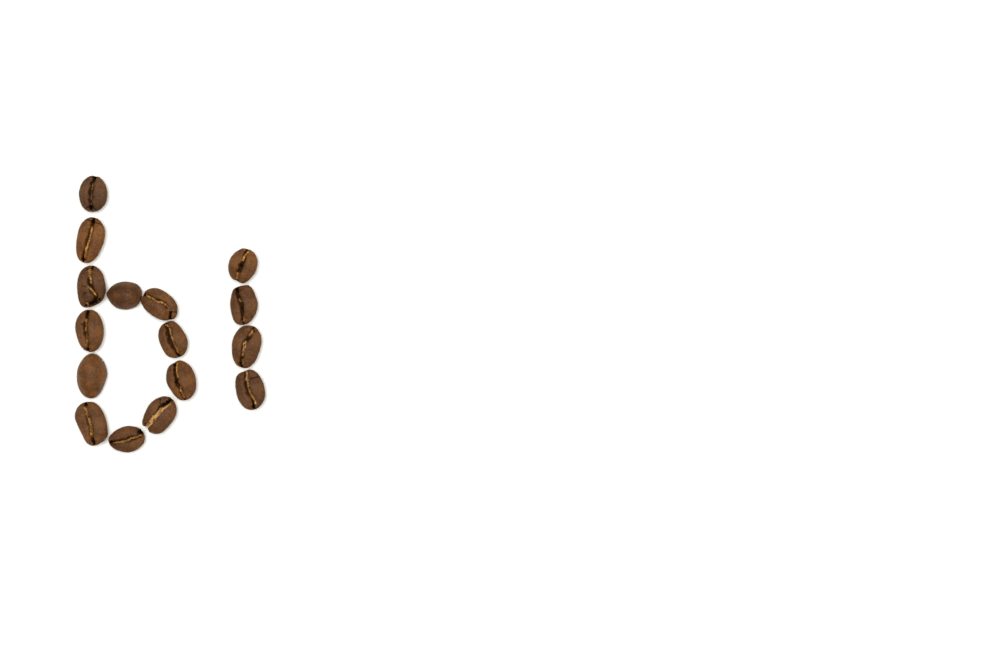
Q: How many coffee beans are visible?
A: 16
